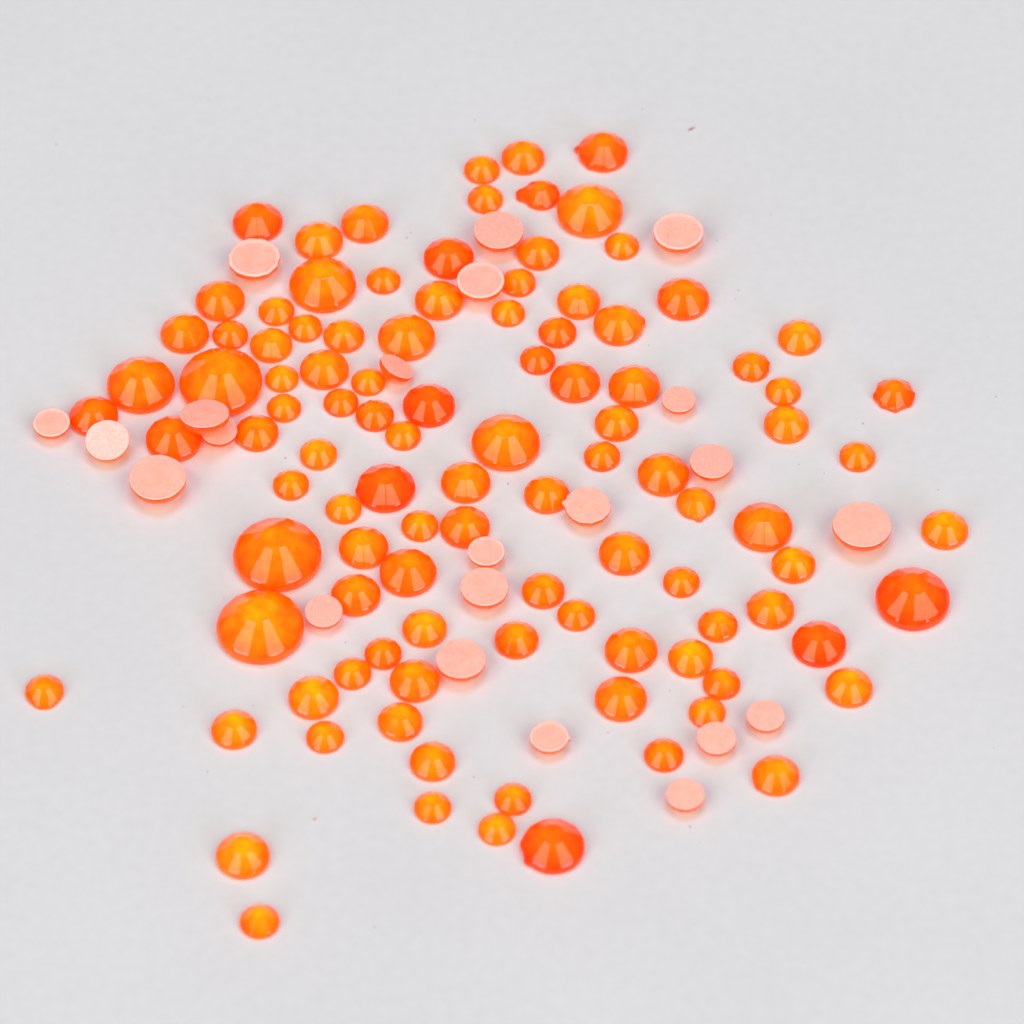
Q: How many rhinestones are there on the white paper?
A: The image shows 127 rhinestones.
